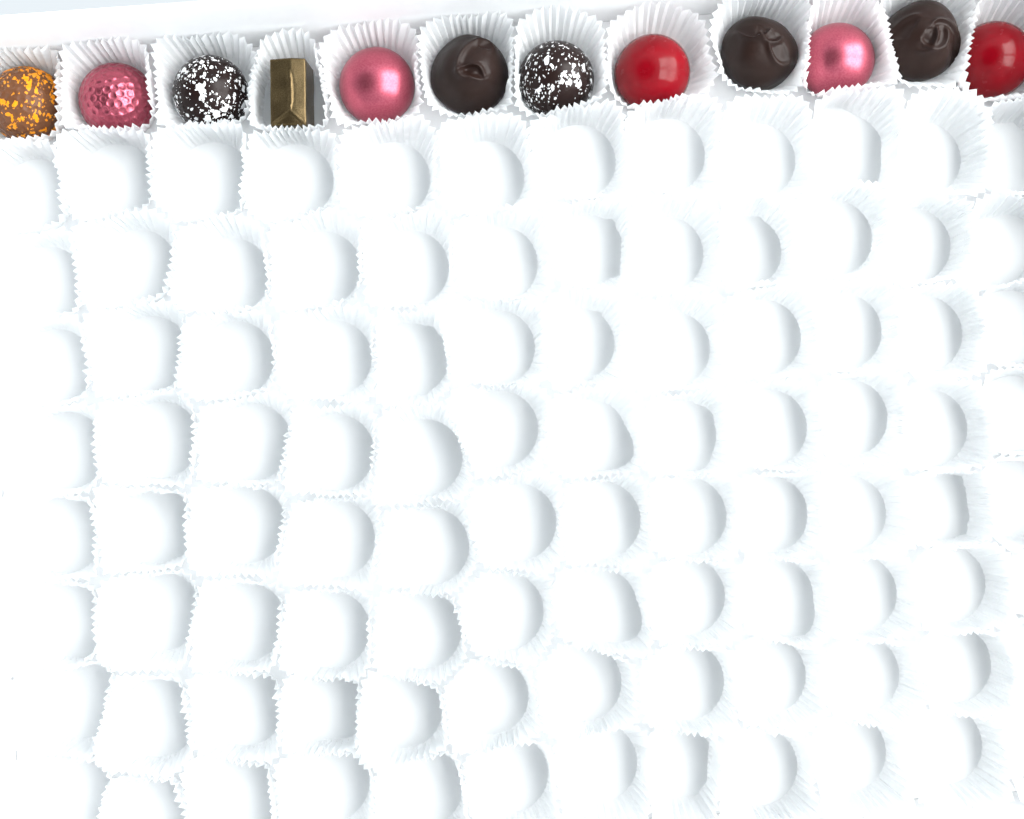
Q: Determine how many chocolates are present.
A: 12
